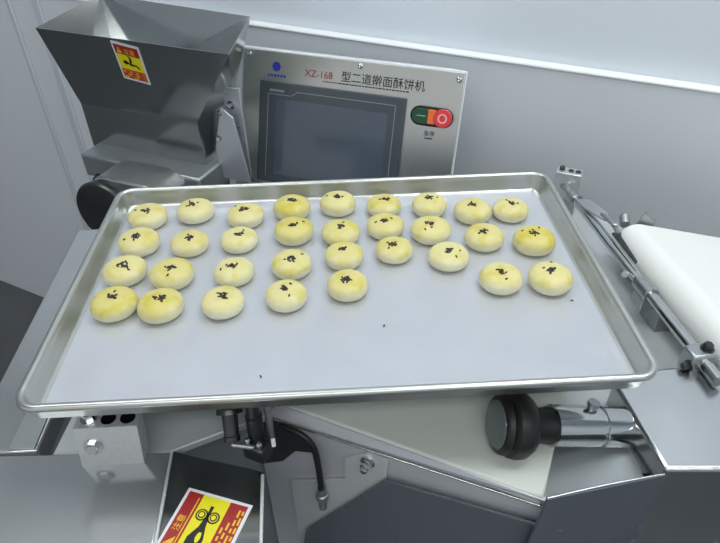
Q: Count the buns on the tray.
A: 32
